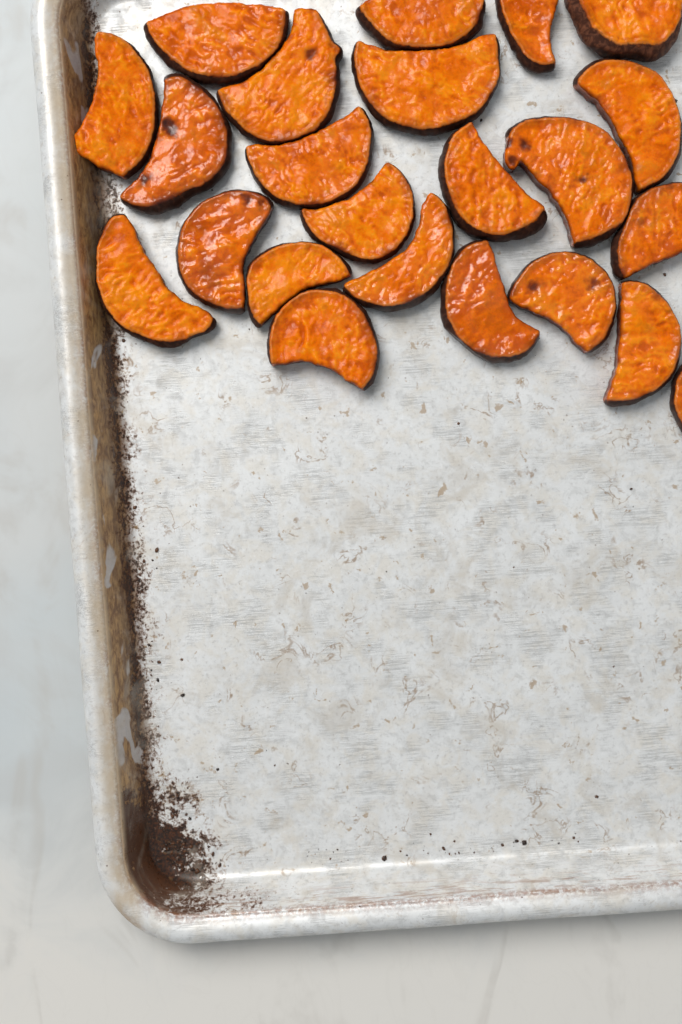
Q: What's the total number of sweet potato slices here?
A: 23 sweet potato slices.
